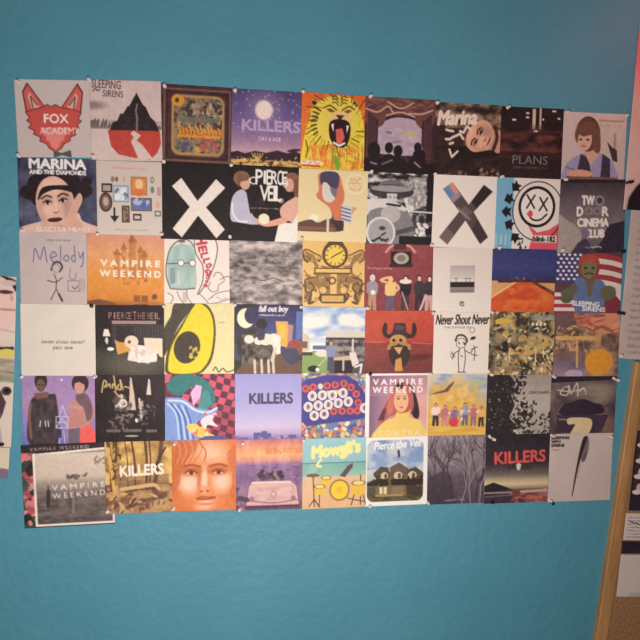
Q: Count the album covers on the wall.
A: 54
